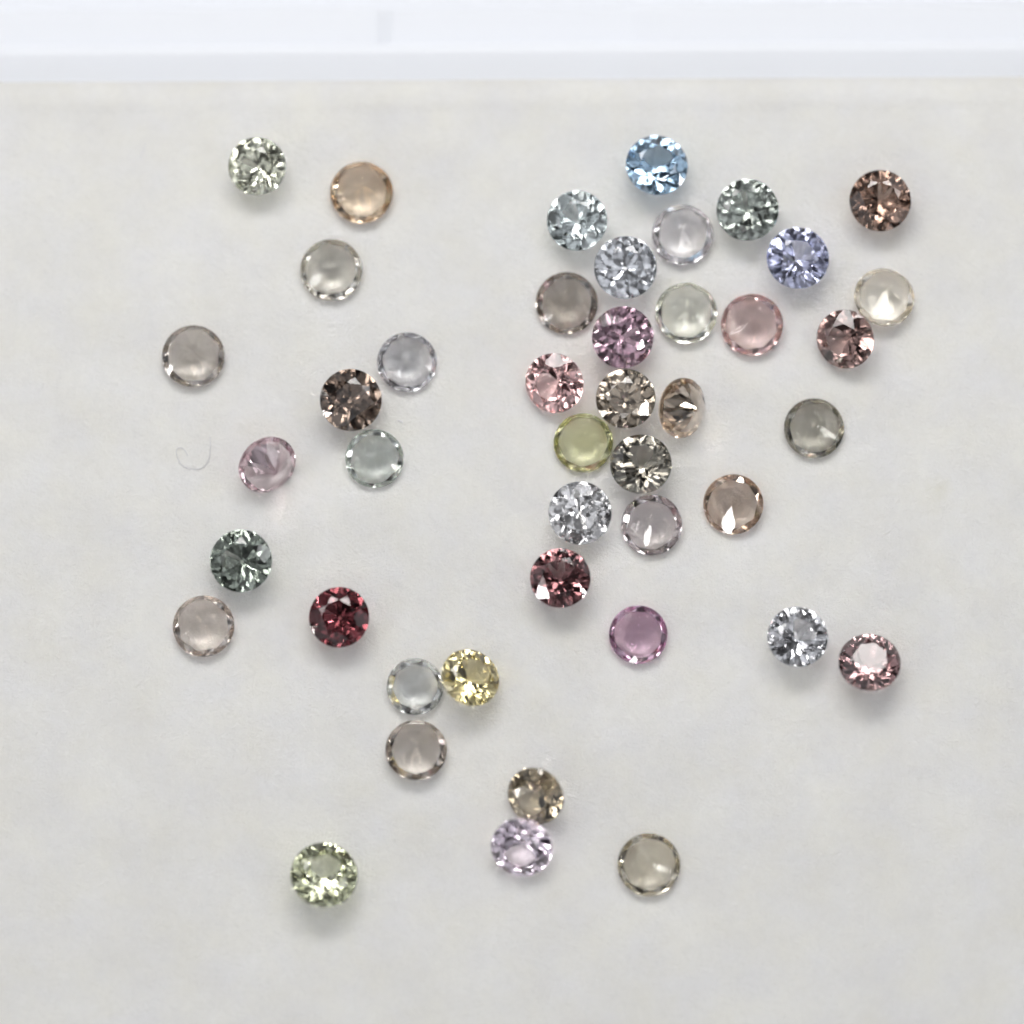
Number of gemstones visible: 44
